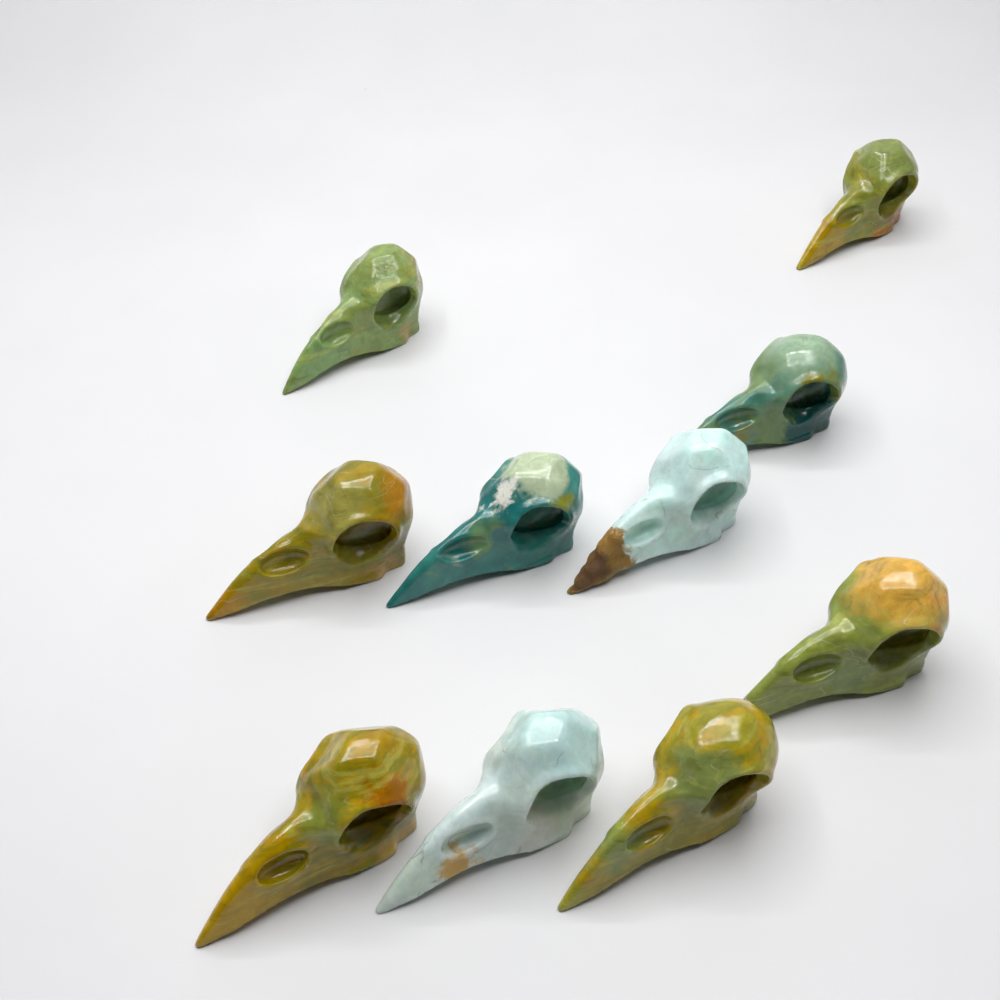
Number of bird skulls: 10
